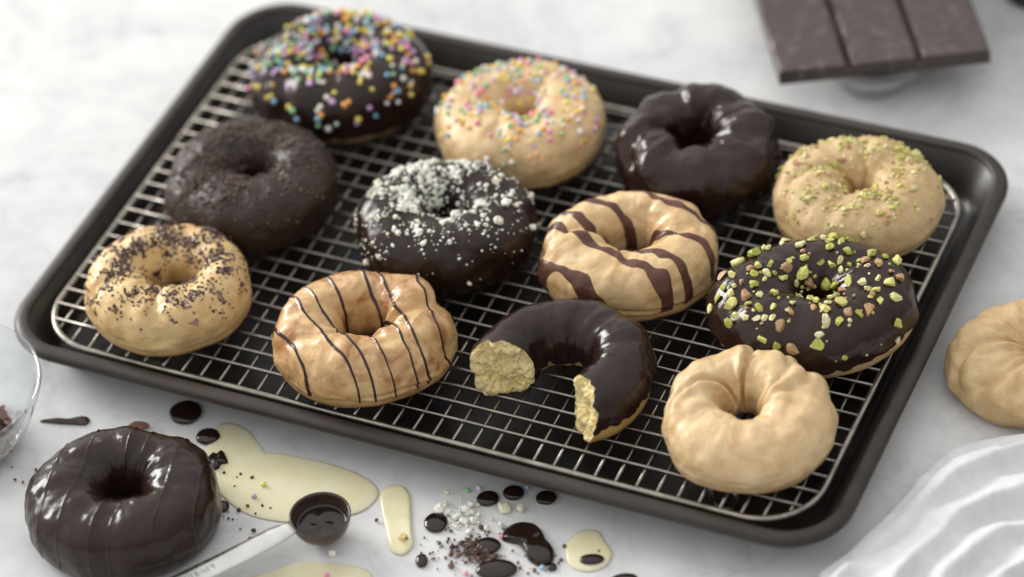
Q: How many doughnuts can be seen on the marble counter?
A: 14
